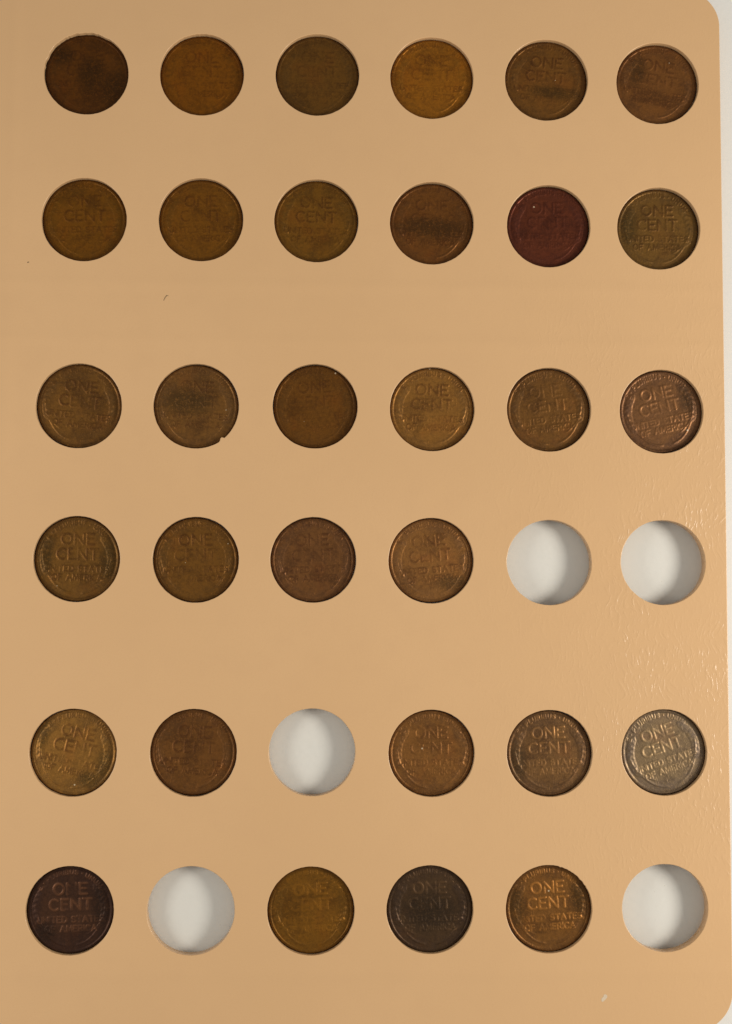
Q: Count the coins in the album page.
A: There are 31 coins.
